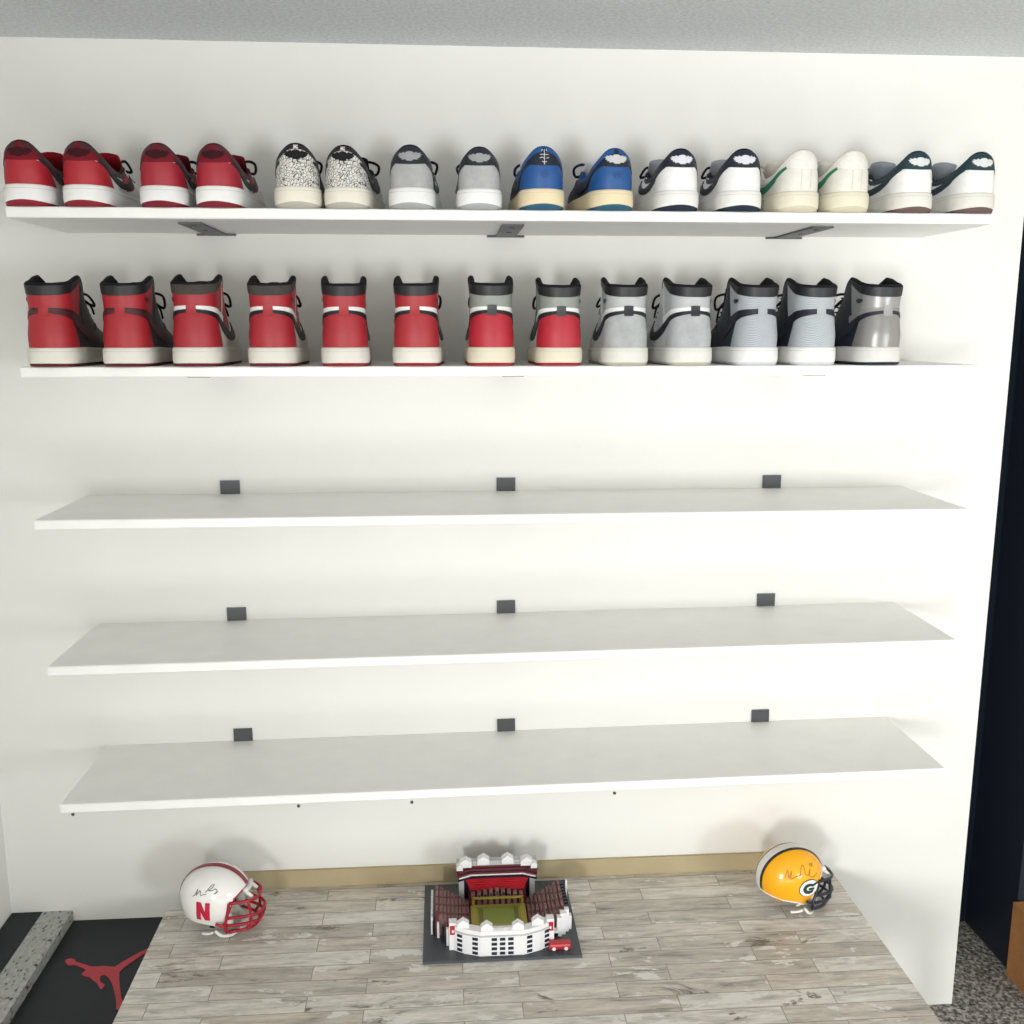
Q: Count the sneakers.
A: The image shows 29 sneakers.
